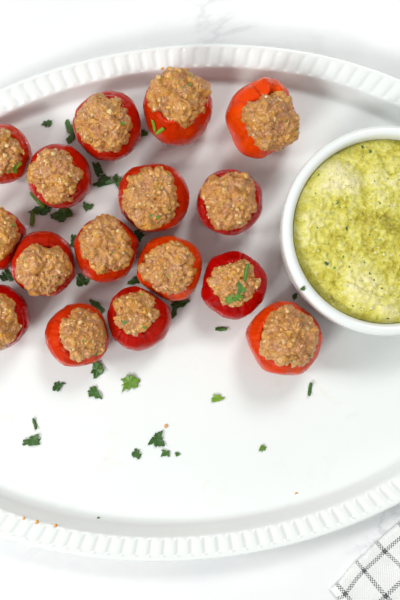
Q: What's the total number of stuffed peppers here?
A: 16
